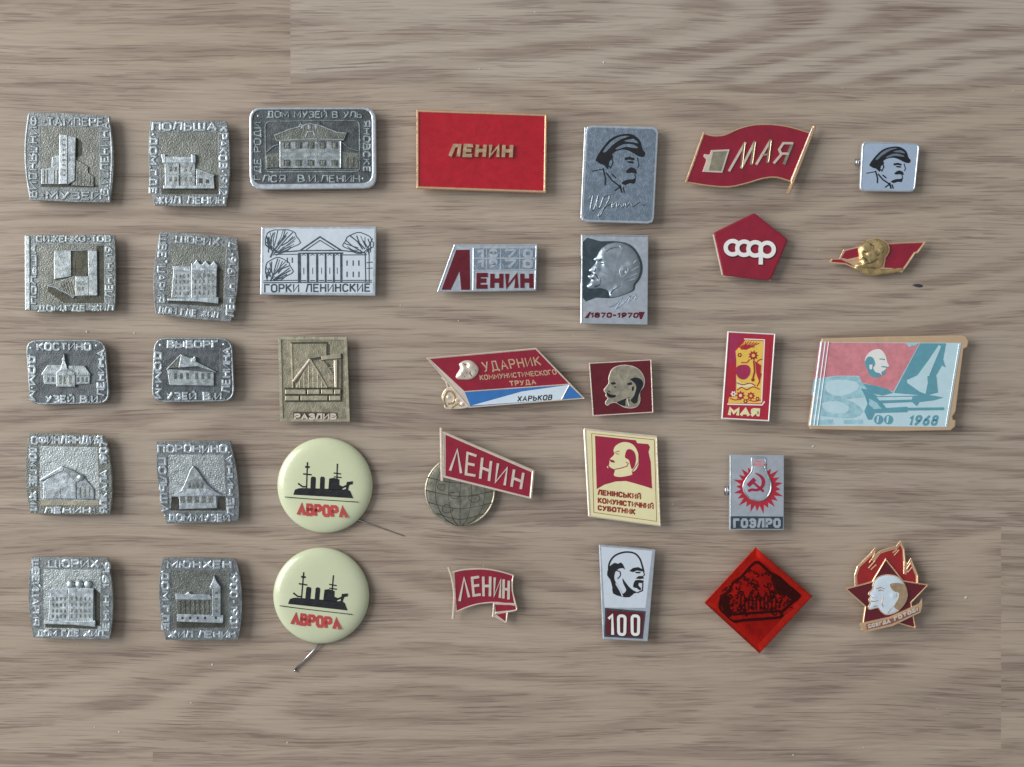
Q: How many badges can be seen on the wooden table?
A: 34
